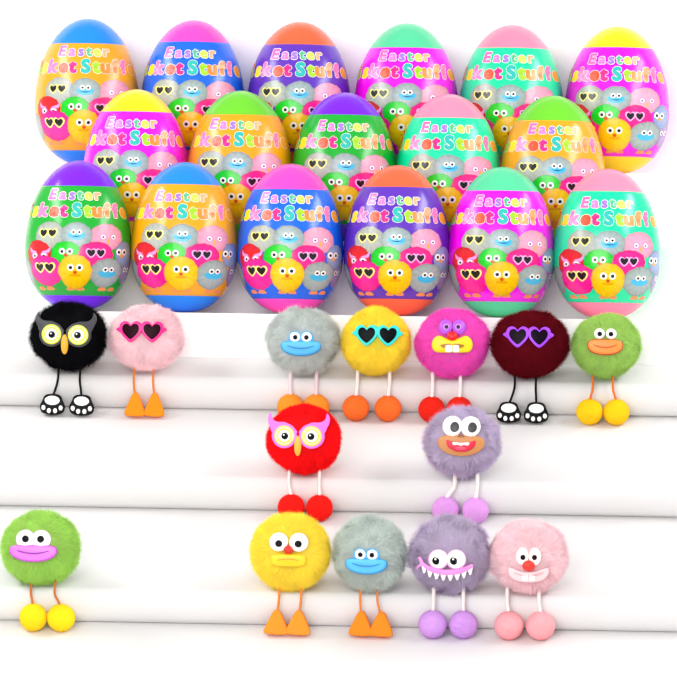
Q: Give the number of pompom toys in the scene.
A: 14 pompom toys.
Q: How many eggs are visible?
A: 17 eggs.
